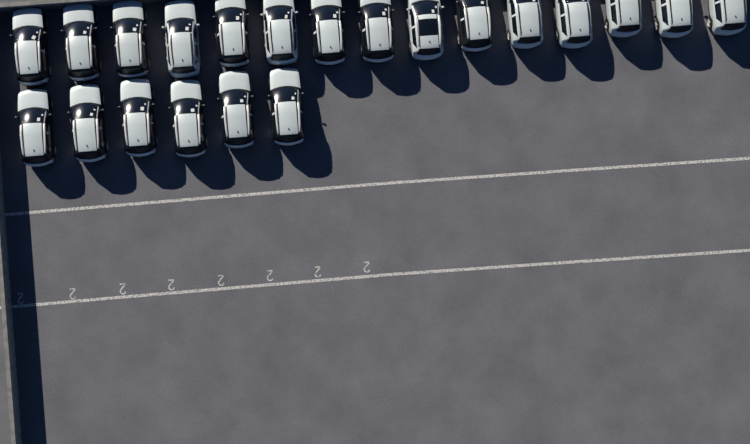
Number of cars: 21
